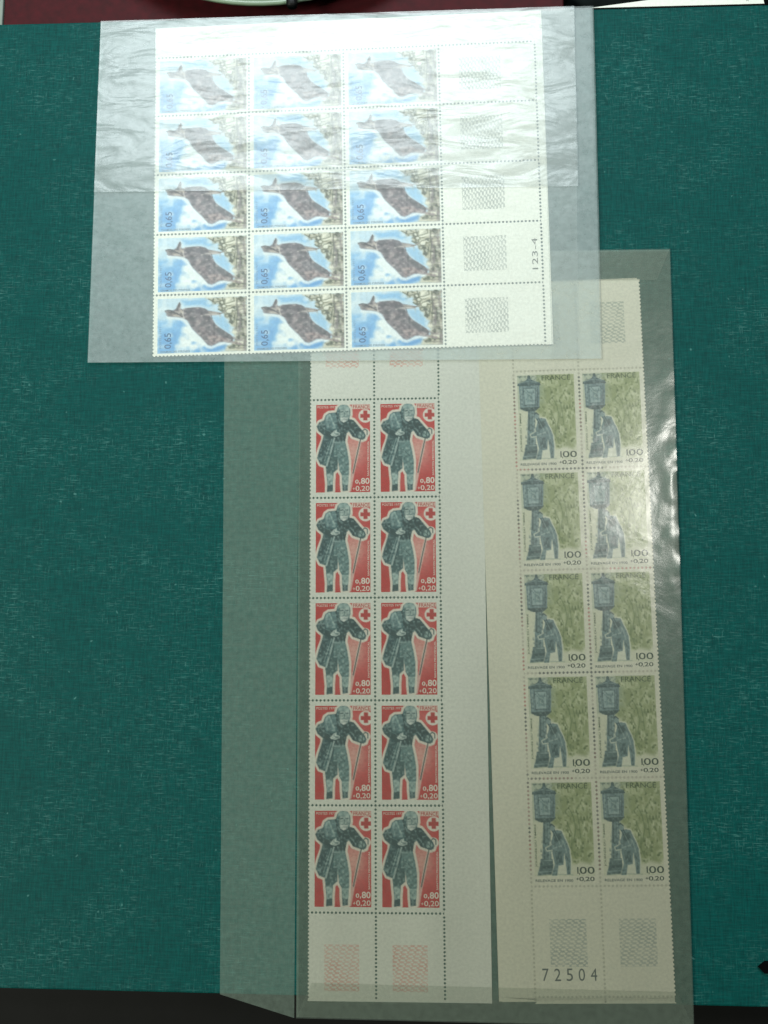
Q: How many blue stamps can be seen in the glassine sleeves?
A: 15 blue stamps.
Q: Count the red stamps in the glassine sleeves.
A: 10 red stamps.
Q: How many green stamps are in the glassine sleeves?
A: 10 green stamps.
